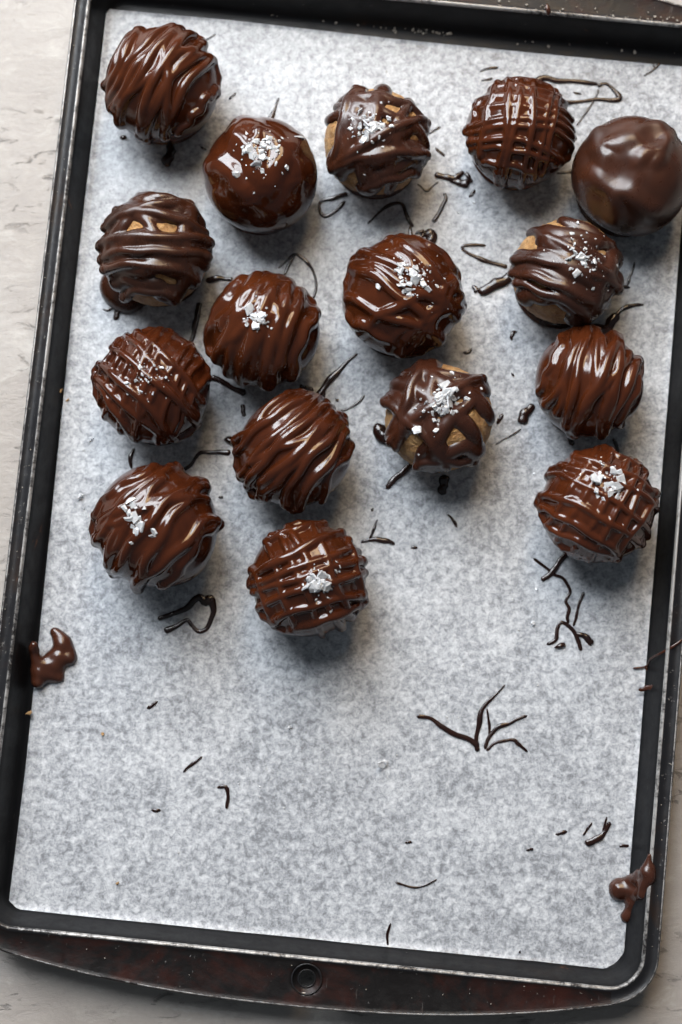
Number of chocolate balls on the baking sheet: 16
